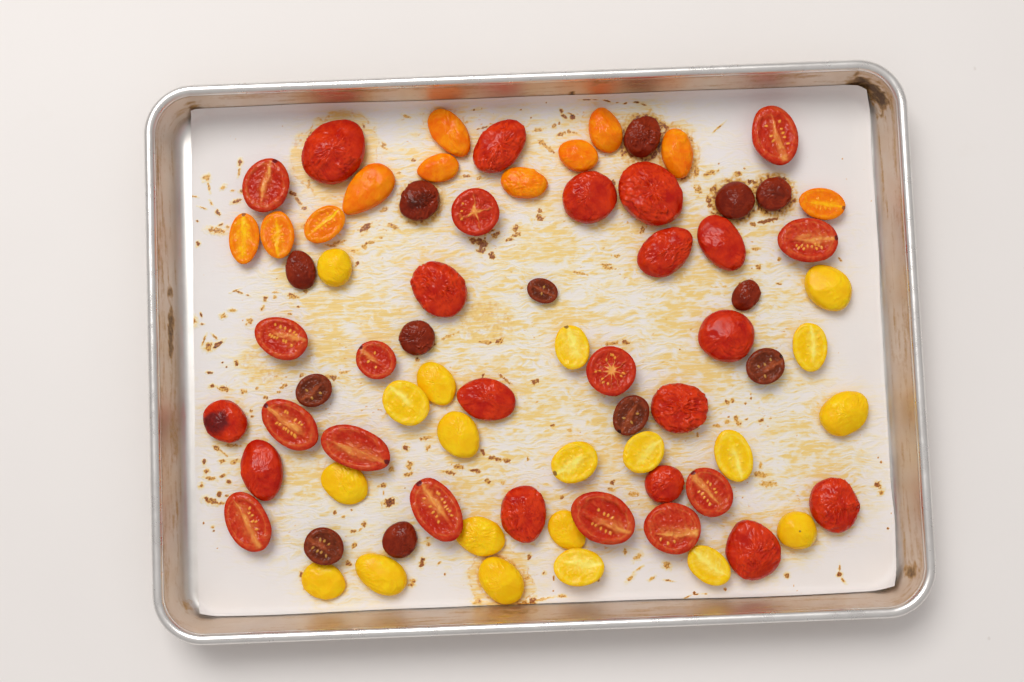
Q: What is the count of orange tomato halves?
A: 11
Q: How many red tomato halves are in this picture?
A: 30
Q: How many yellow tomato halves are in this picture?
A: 20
